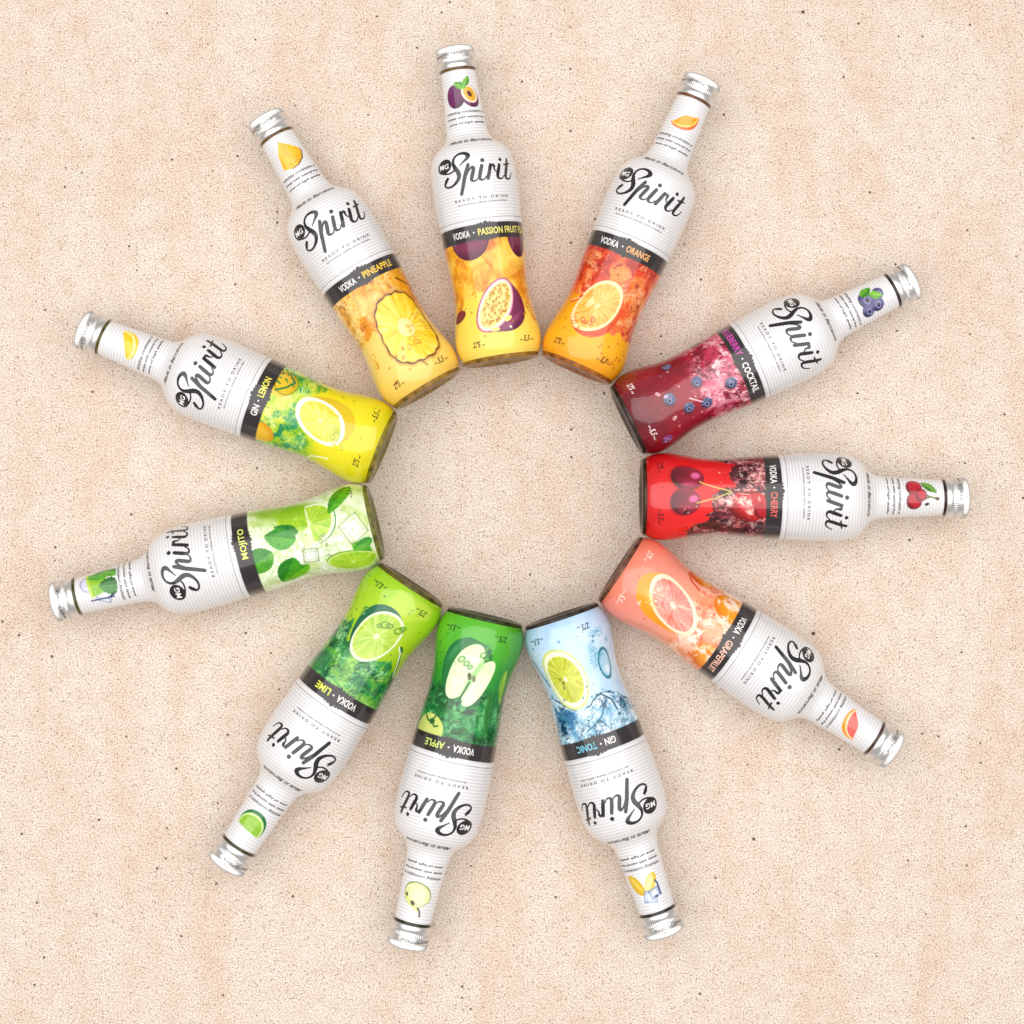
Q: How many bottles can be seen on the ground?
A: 11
